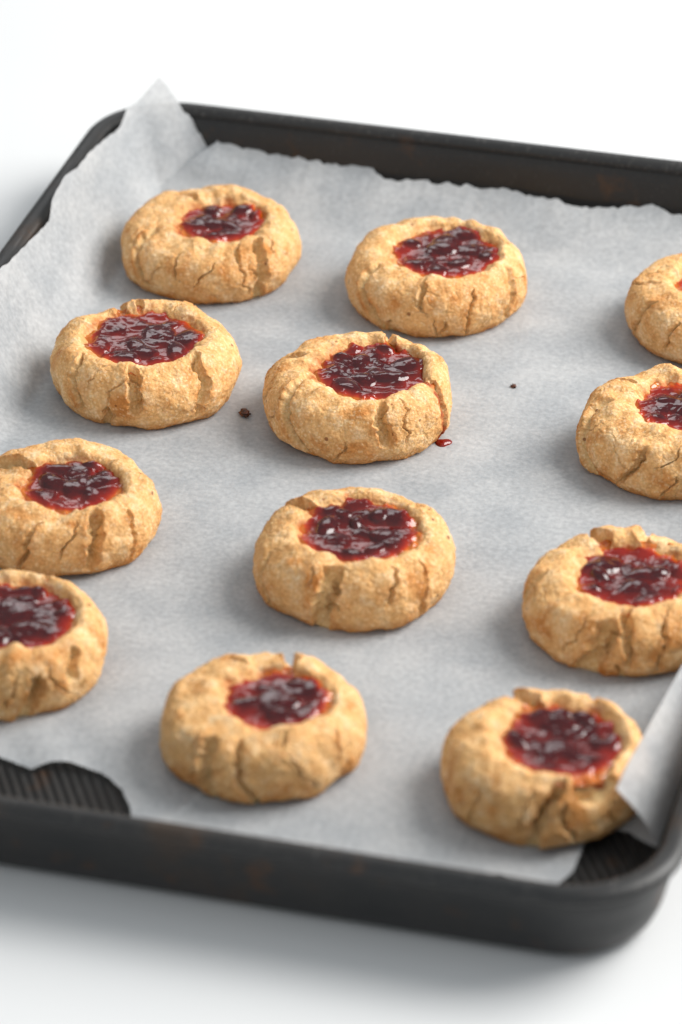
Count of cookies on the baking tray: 12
